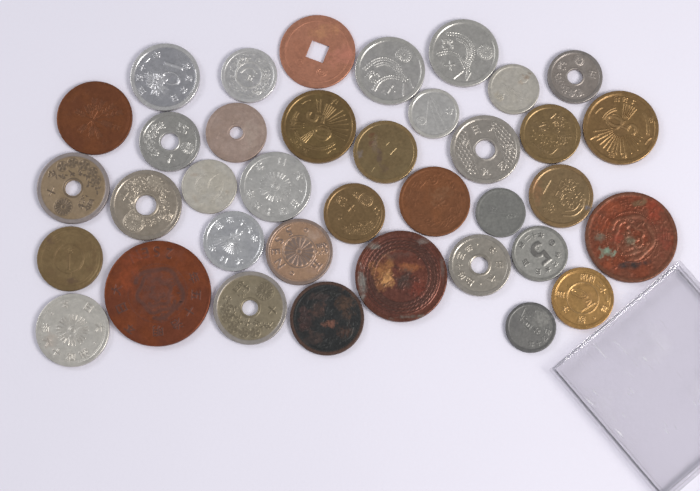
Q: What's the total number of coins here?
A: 37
